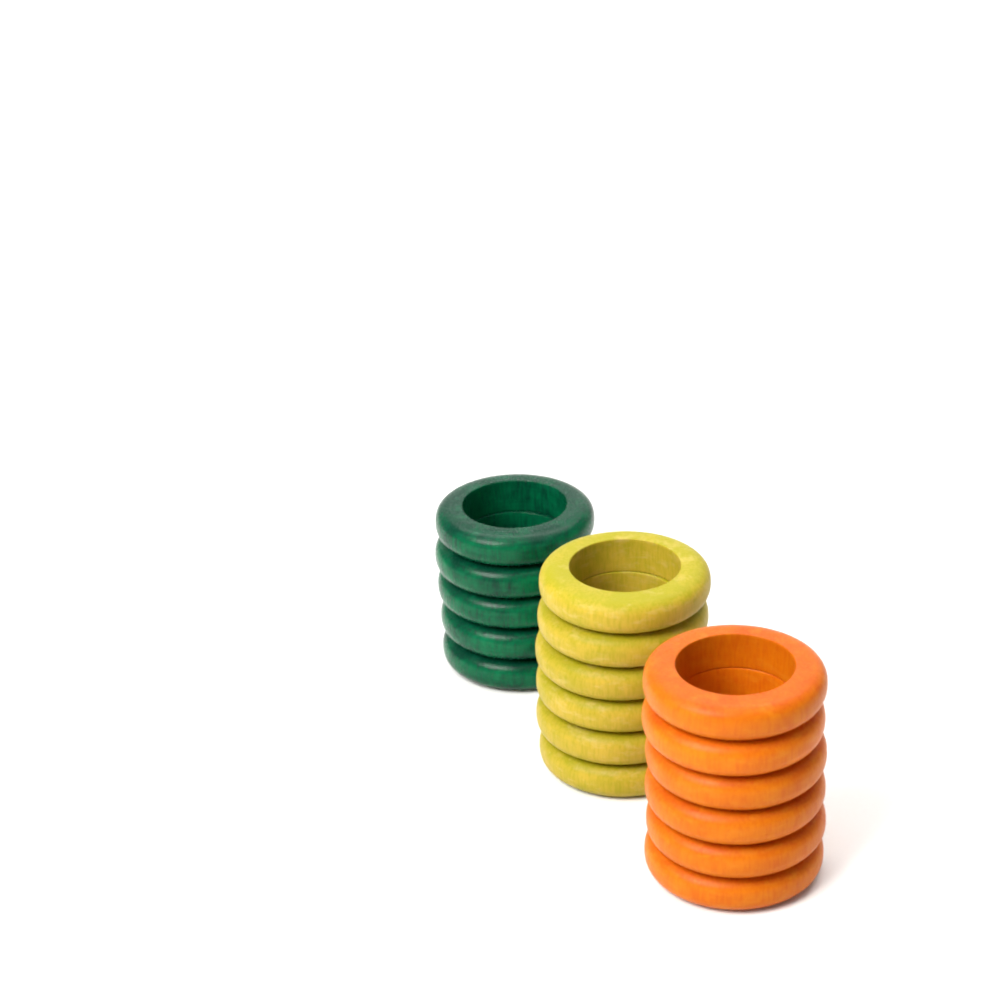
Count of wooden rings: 17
